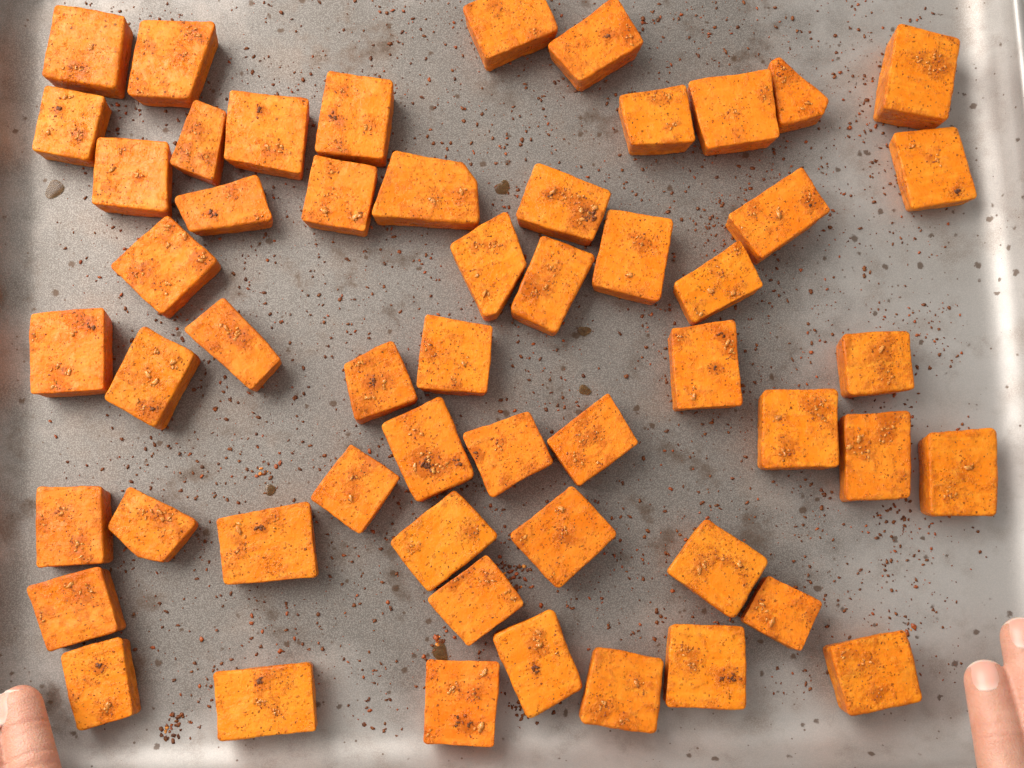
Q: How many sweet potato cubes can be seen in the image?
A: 54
